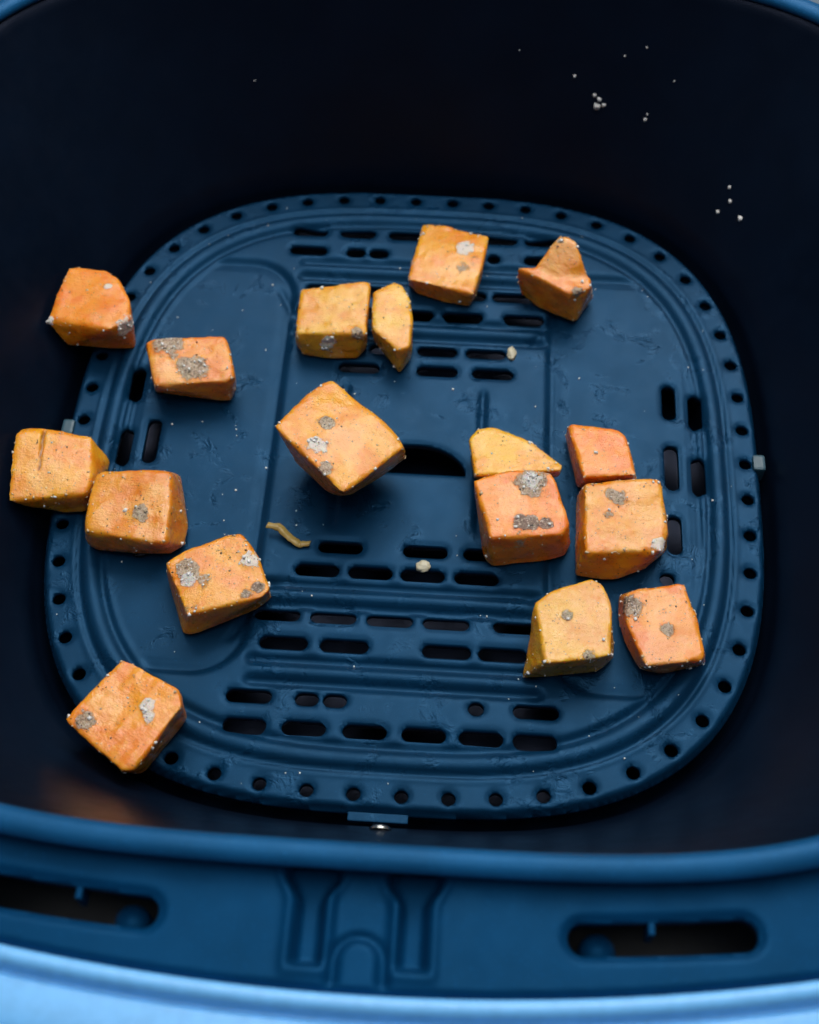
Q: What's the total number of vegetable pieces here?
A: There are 17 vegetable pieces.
